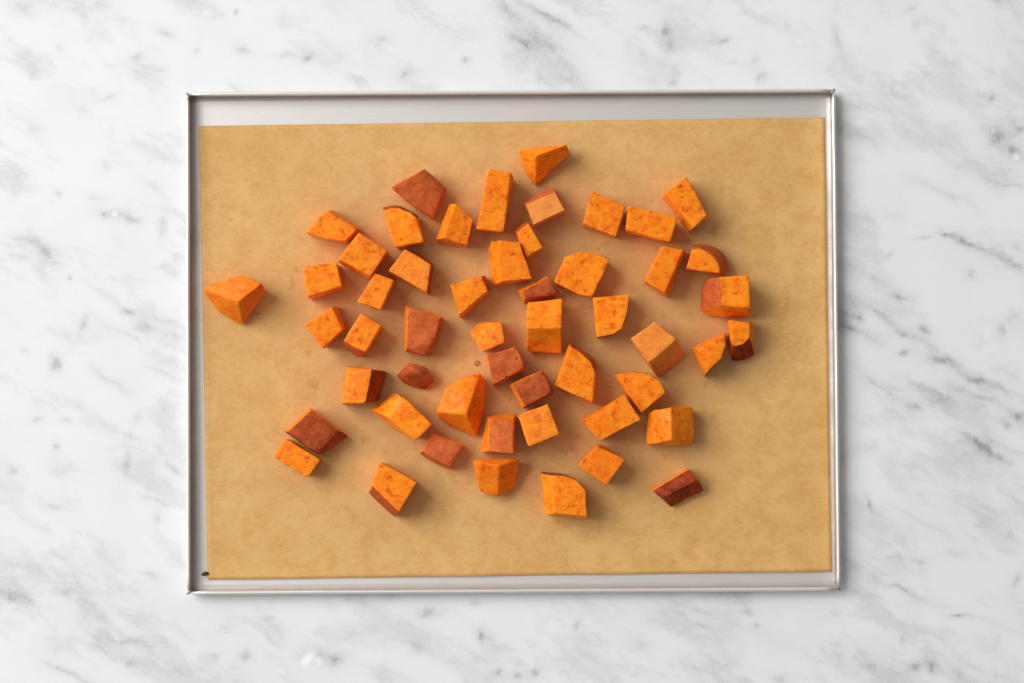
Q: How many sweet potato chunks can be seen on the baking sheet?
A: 52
